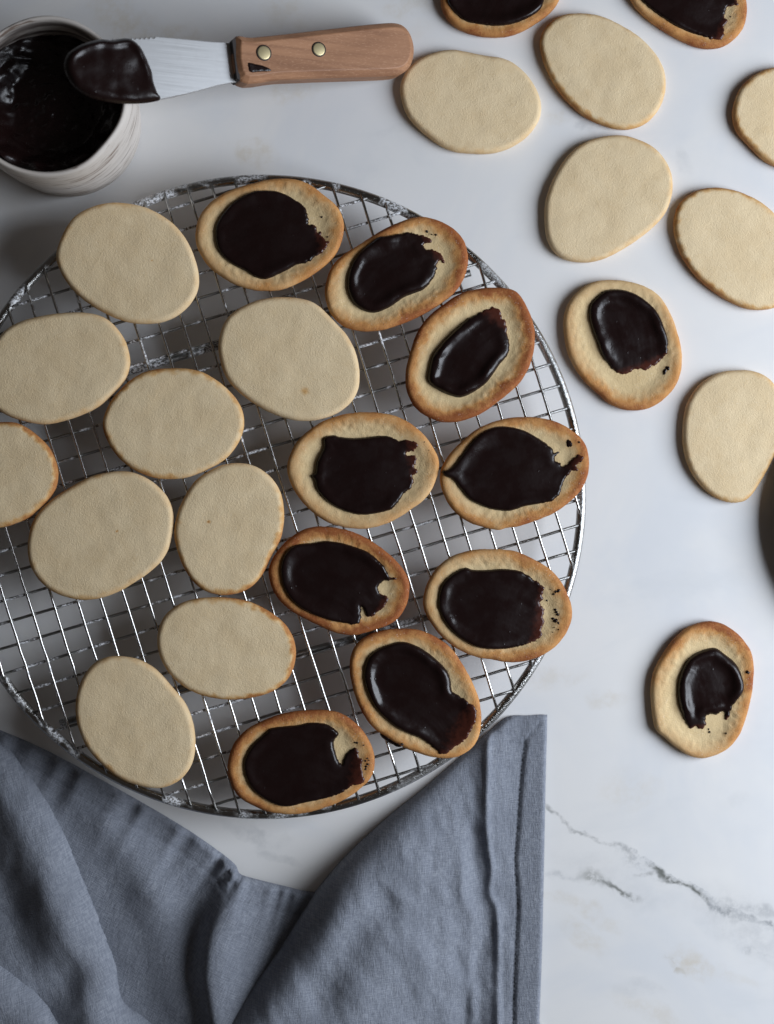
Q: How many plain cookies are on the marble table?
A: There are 15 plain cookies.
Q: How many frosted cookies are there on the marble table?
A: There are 13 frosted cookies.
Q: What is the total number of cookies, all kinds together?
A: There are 28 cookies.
